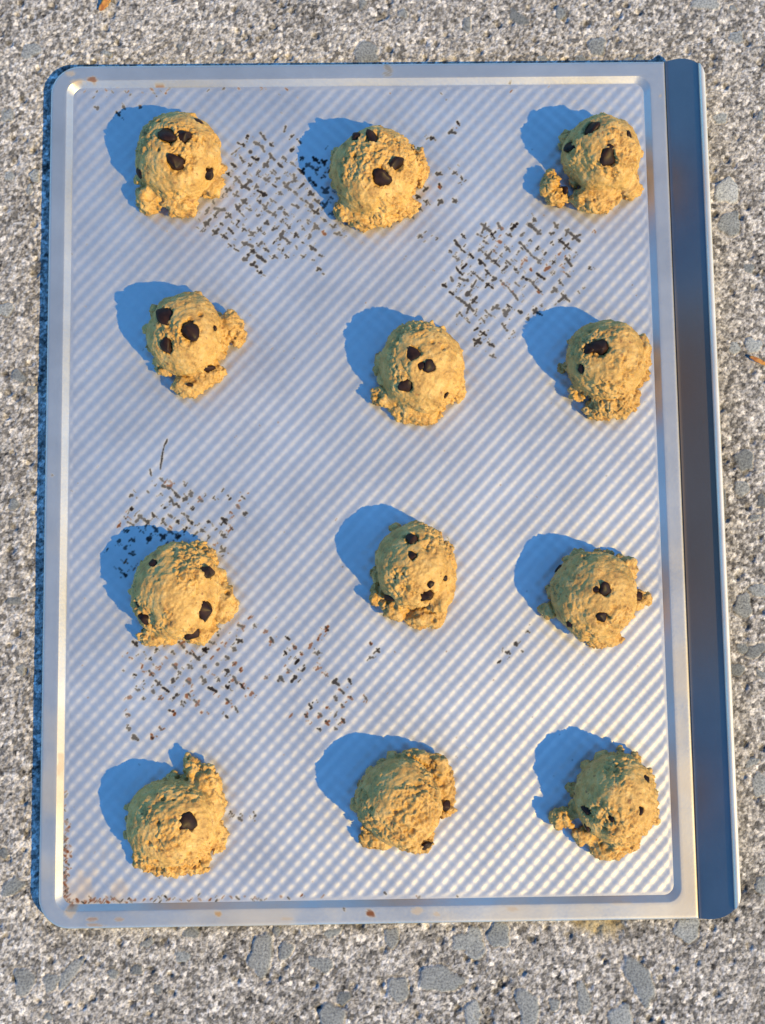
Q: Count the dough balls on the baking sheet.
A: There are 12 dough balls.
